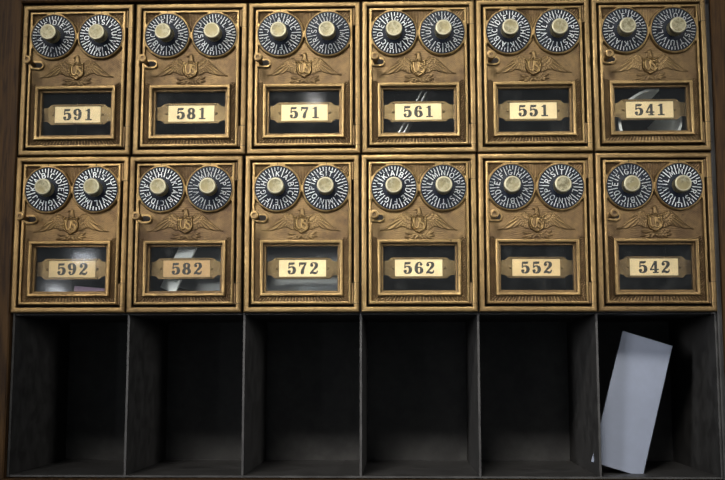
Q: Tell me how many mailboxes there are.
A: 12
